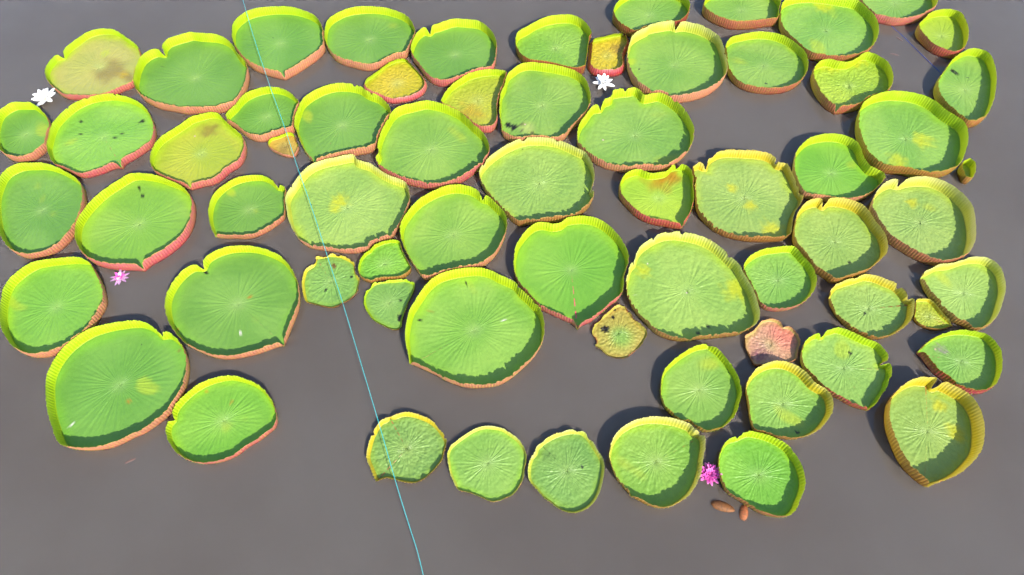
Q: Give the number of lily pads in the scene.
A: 66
